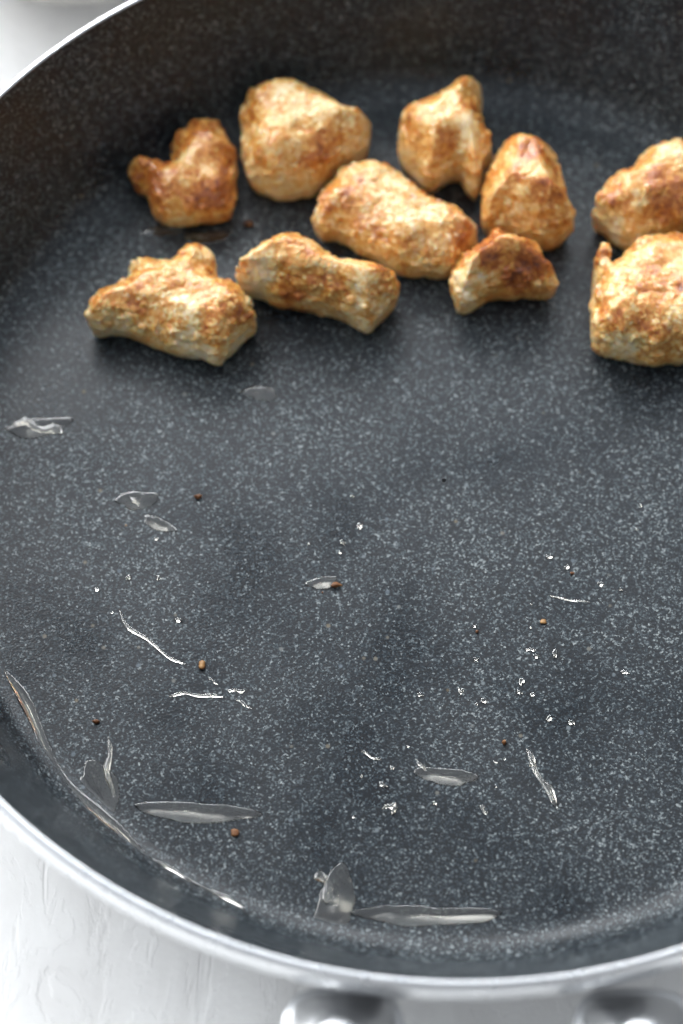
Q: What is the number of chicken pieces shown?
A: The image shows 10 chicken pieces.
